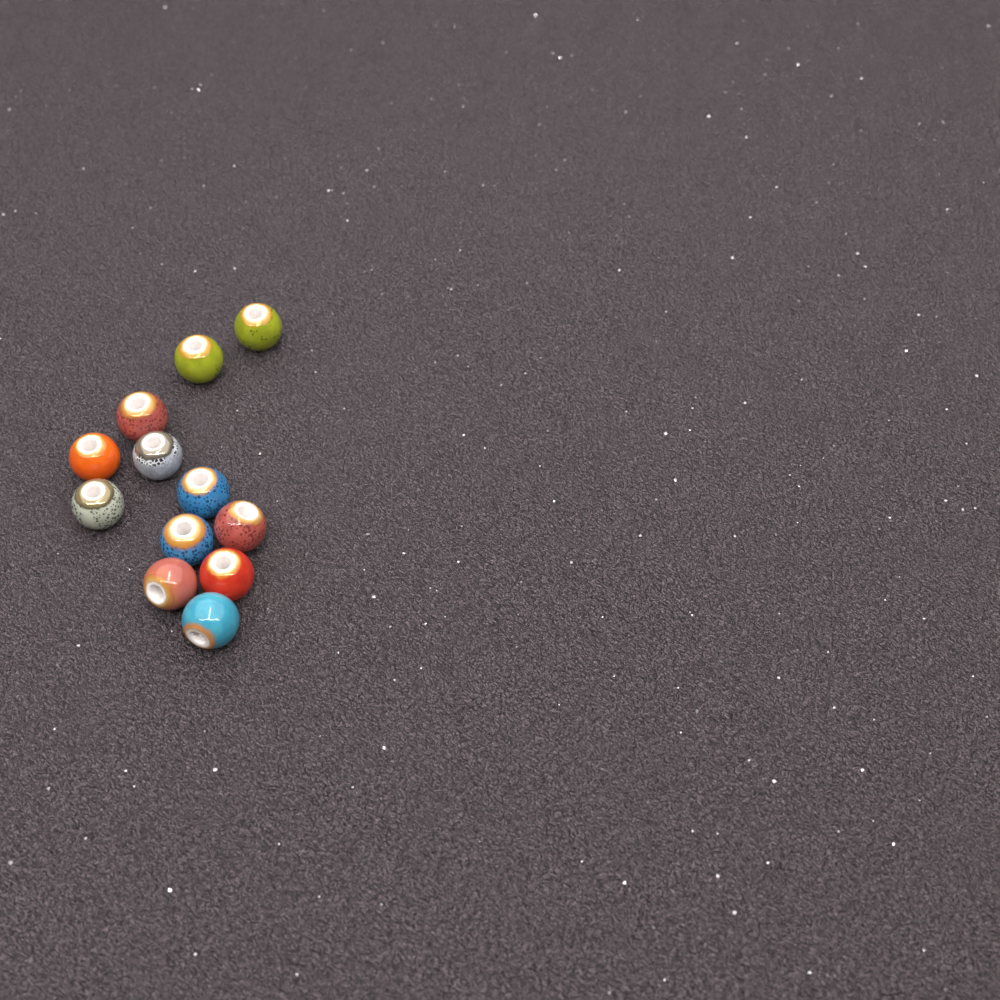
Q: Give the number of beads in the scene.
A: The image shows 12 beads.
